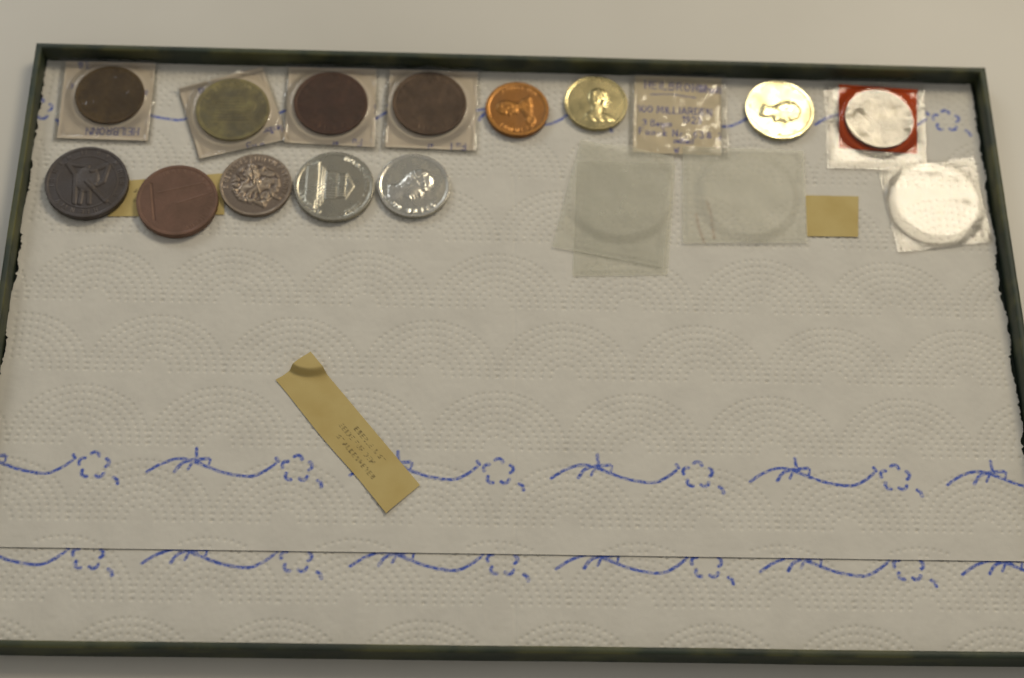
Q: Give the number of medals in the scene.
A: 13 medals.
